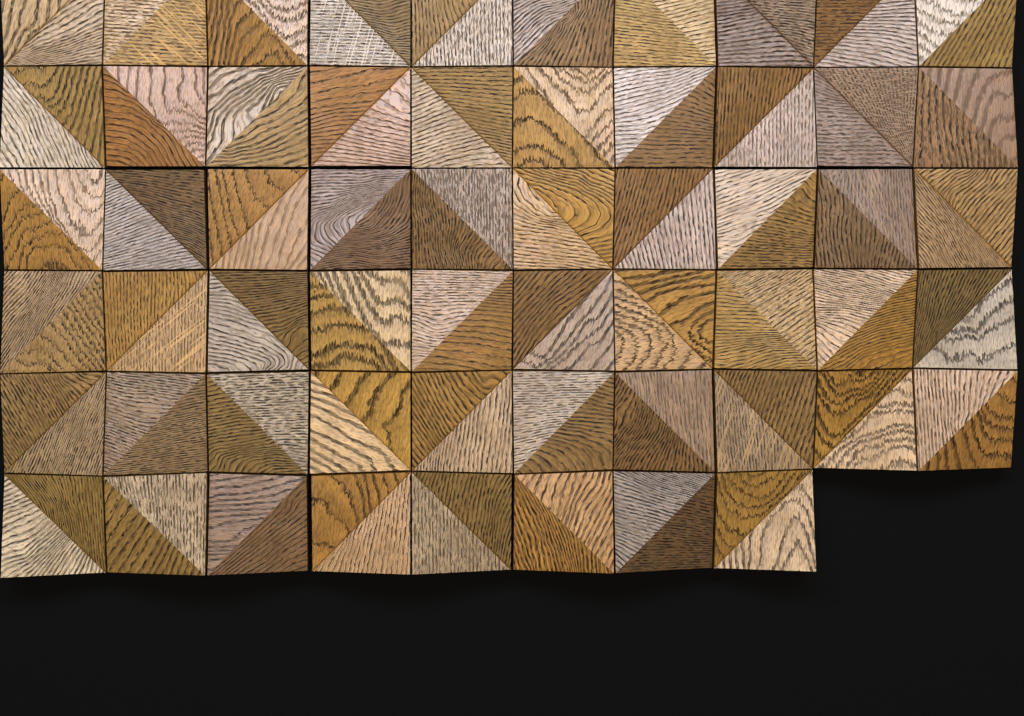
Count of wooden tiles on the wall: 58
